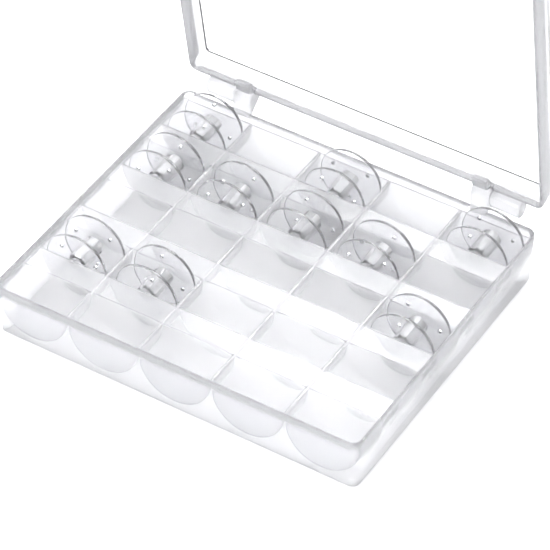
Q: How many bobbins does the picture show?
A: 10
